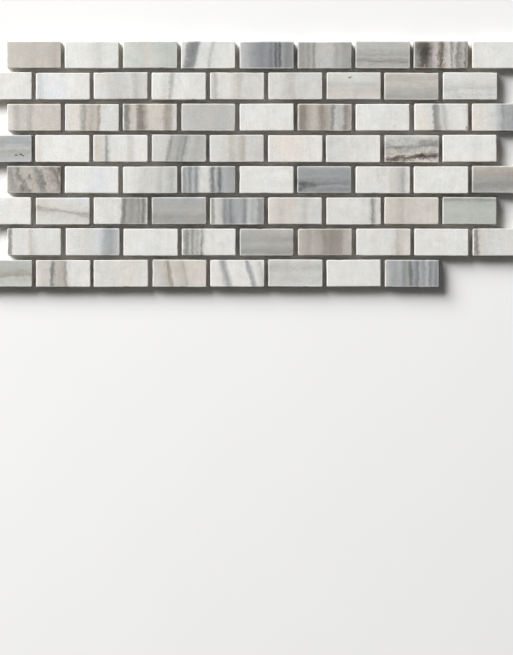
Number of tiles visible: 71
